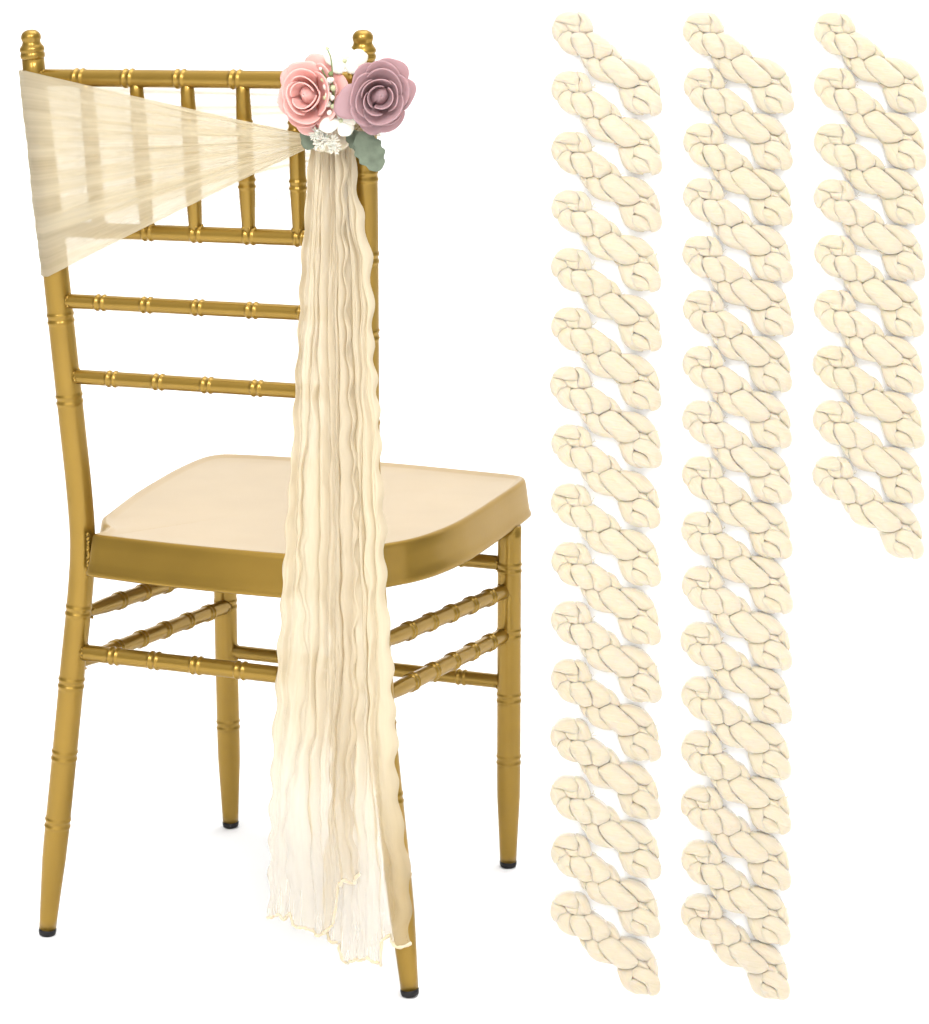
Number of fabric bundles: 42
